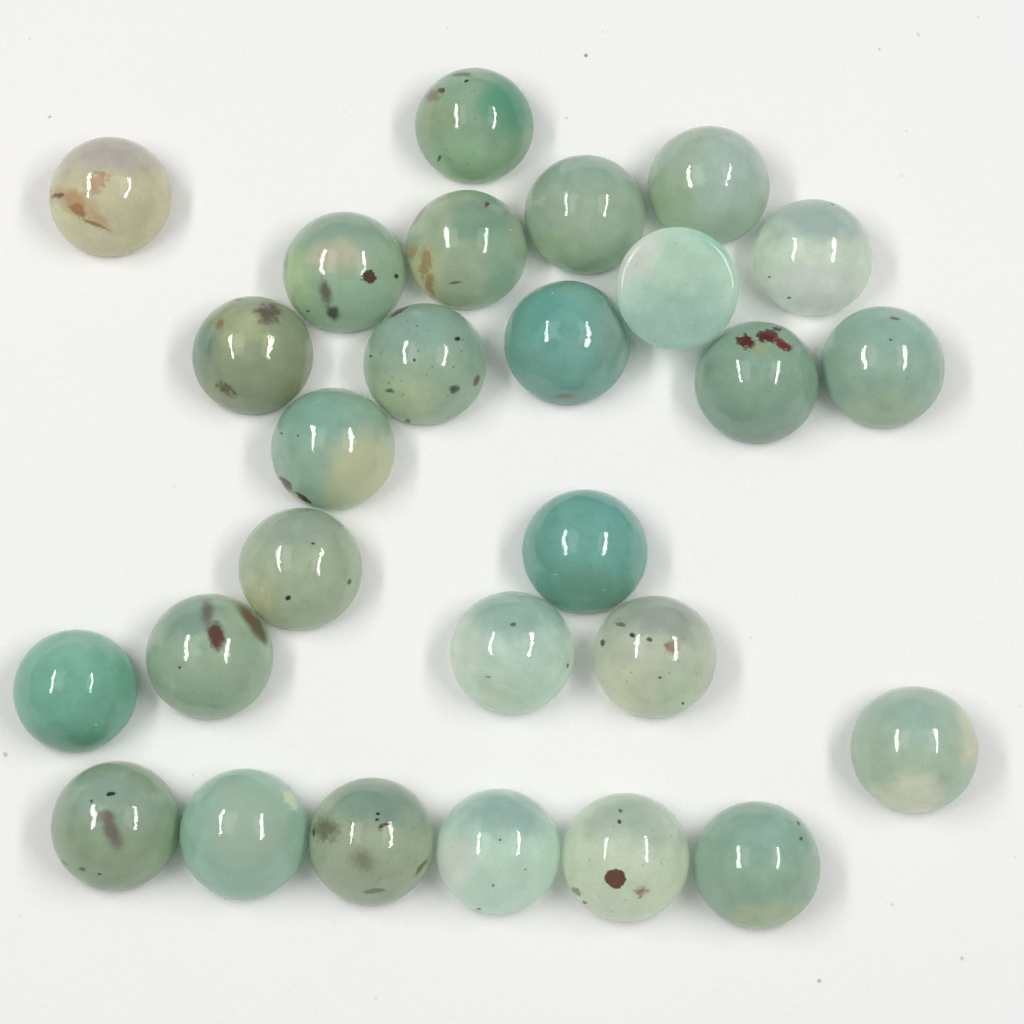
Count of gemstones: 27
